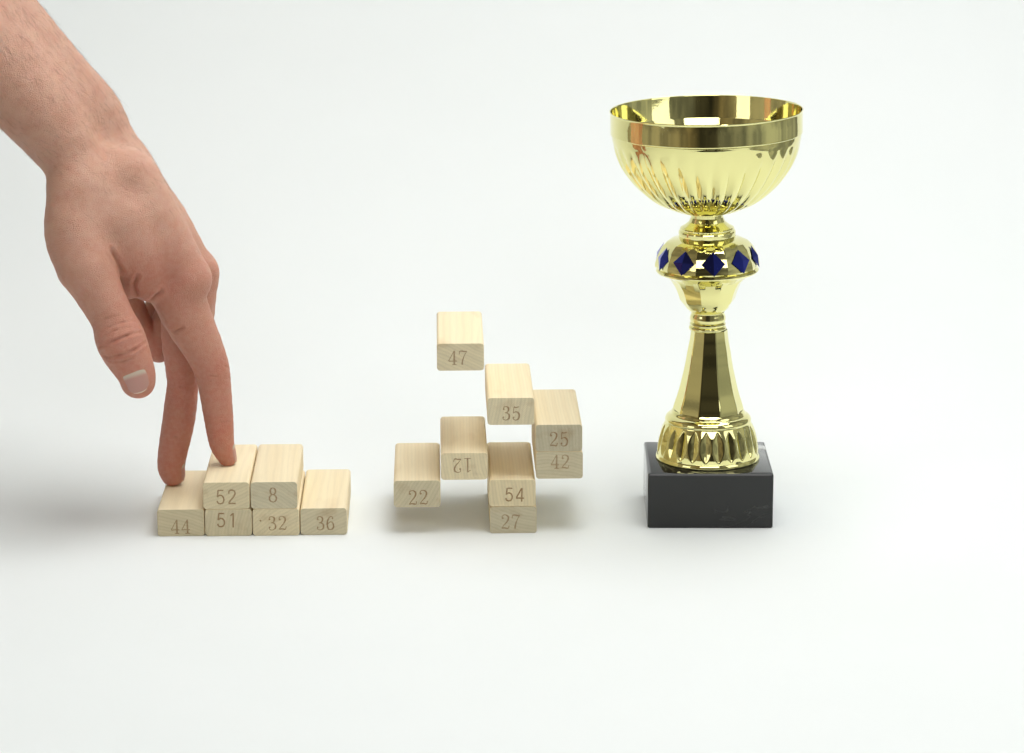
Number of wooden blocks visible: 14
